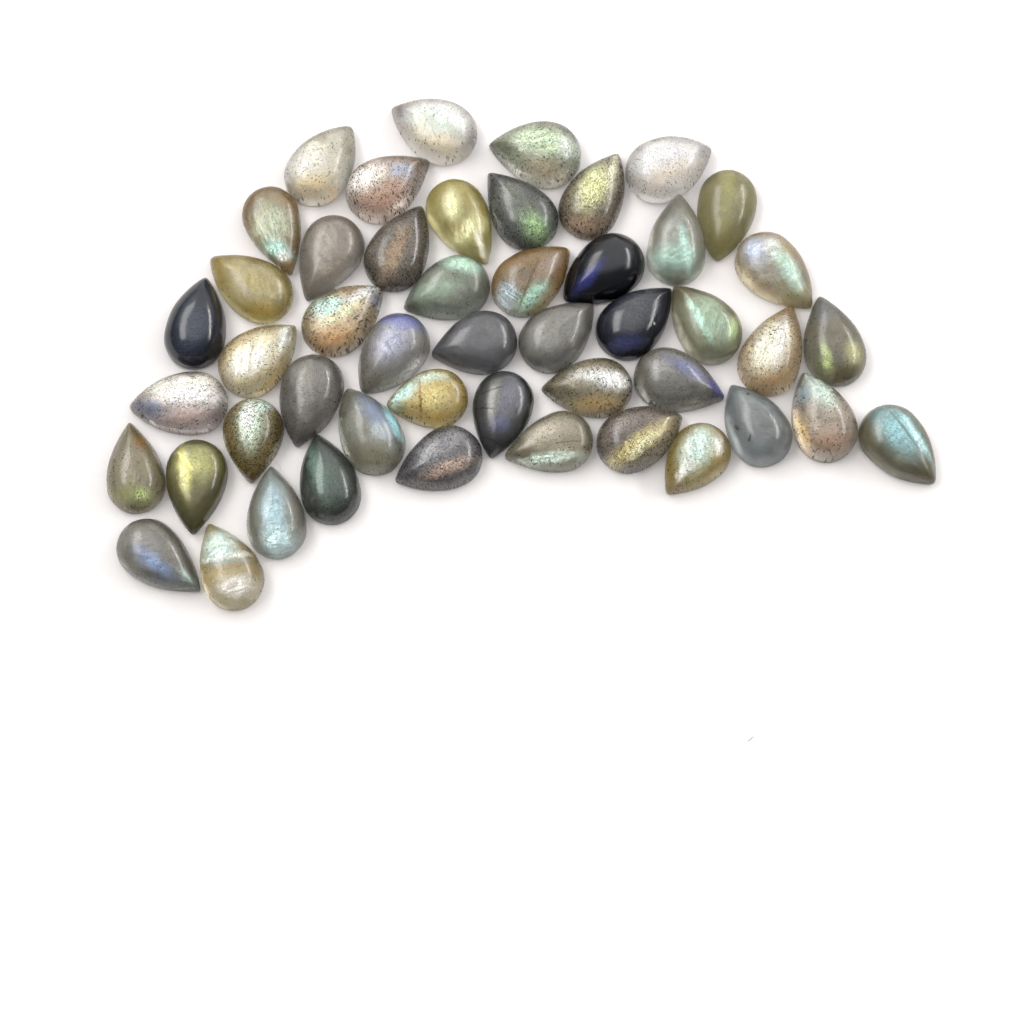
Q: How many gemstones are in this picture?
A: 49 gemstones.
